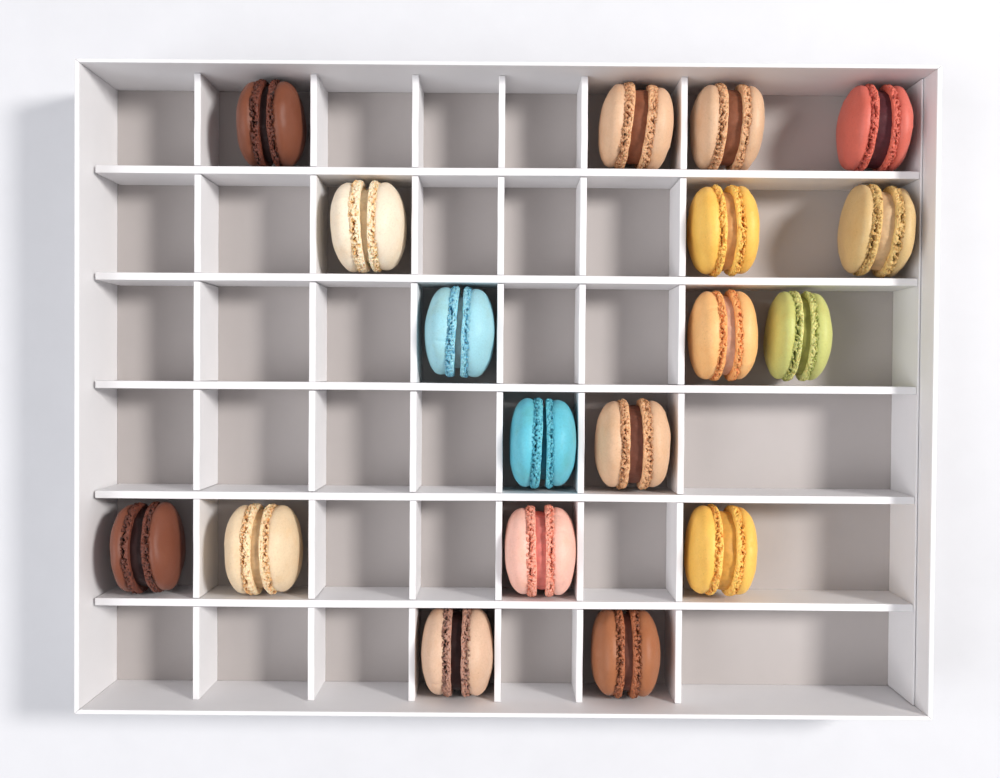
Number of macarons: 18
